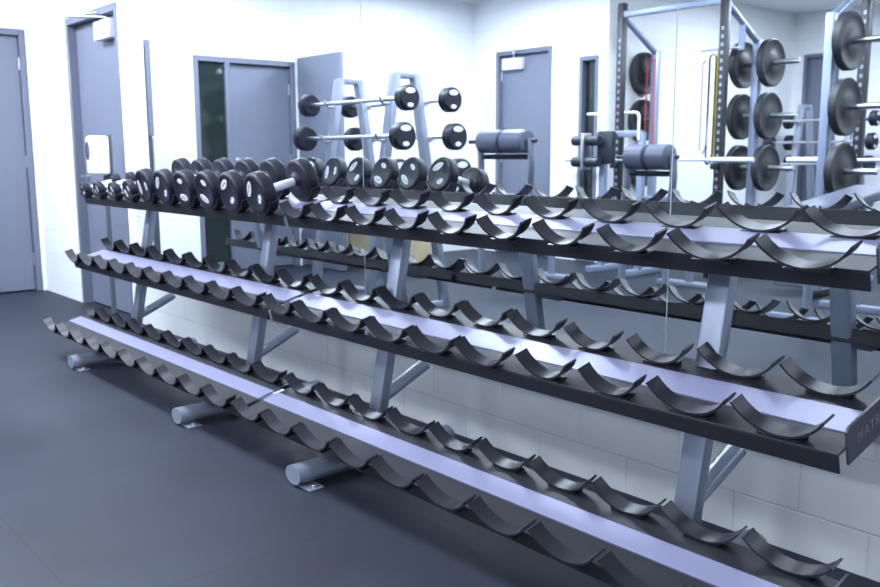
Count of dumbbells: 10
